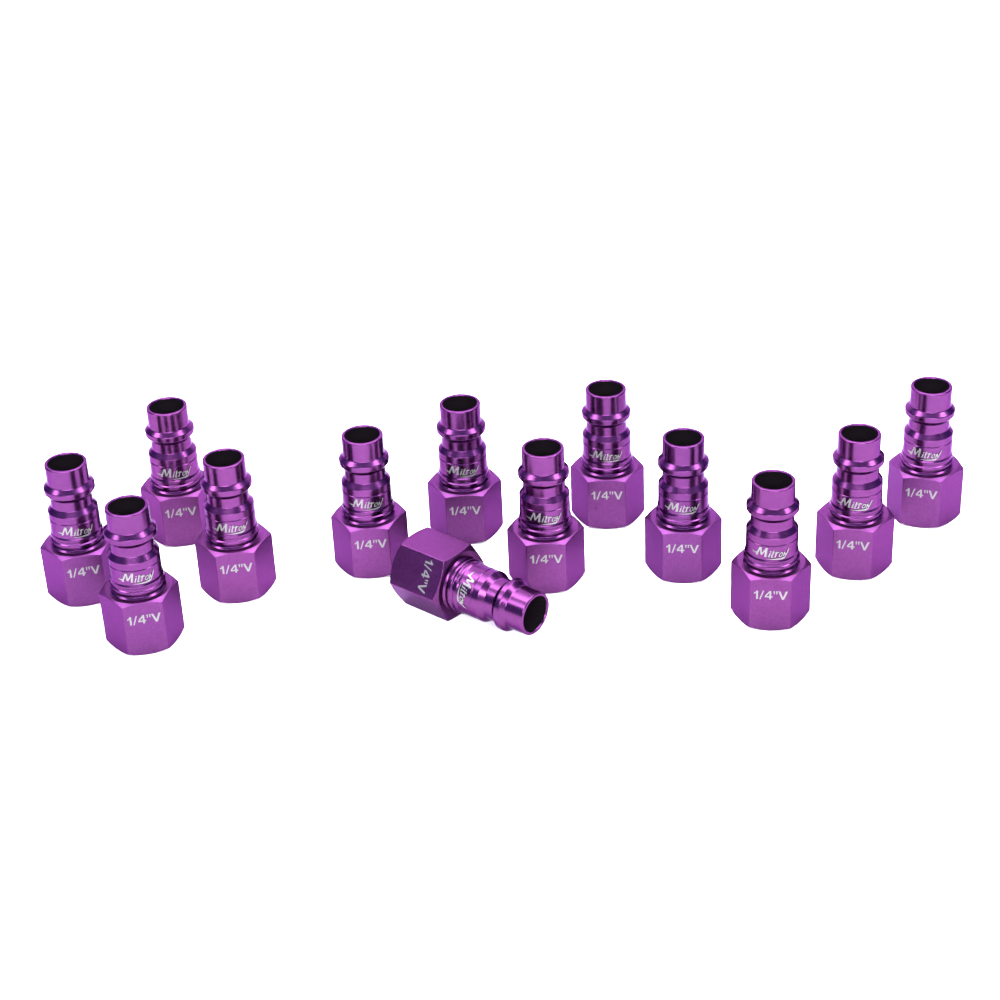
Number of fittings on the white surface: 13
